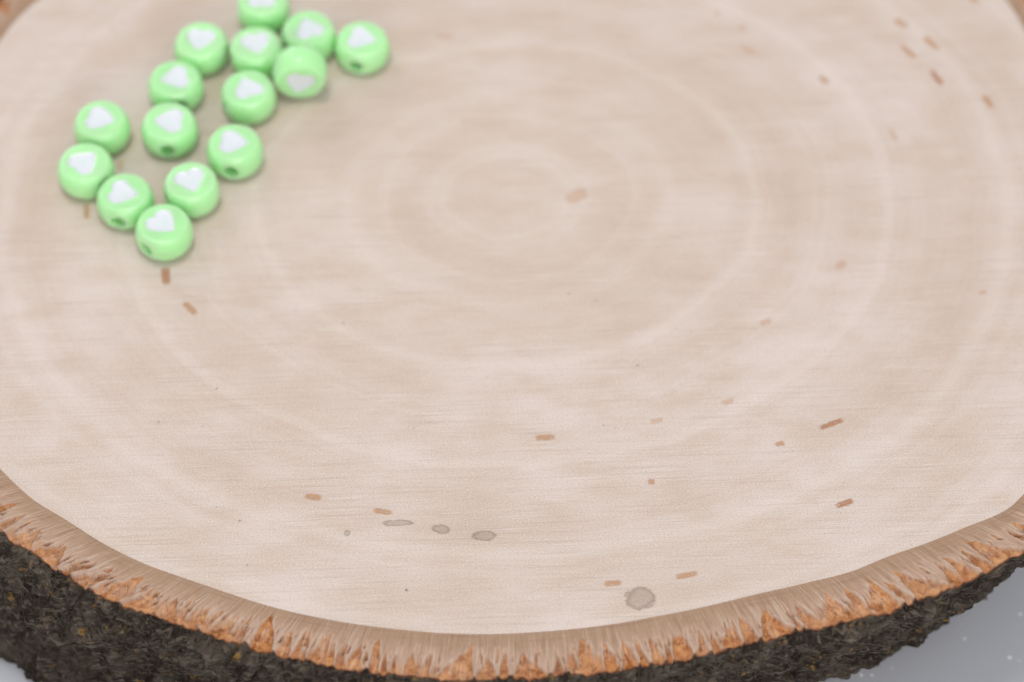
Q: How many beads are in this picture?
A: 15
